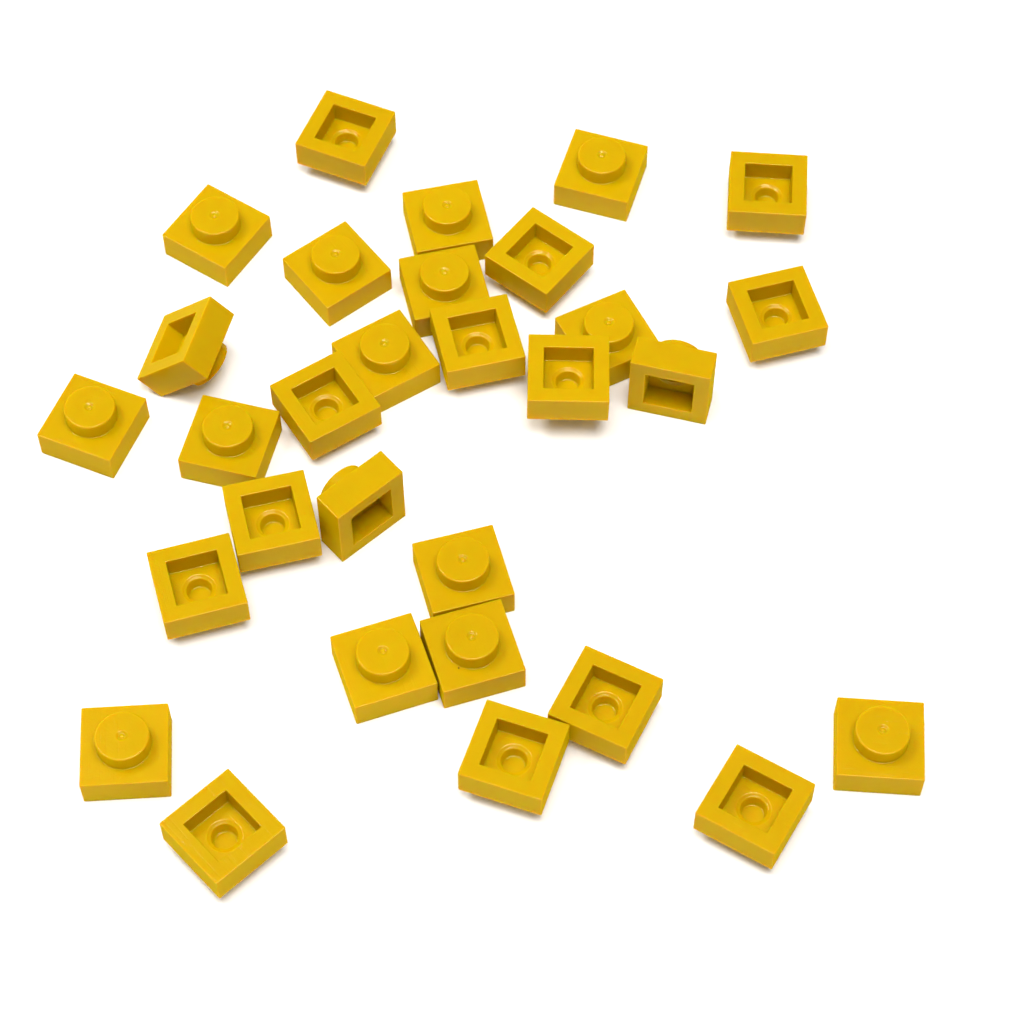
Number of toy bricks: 30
